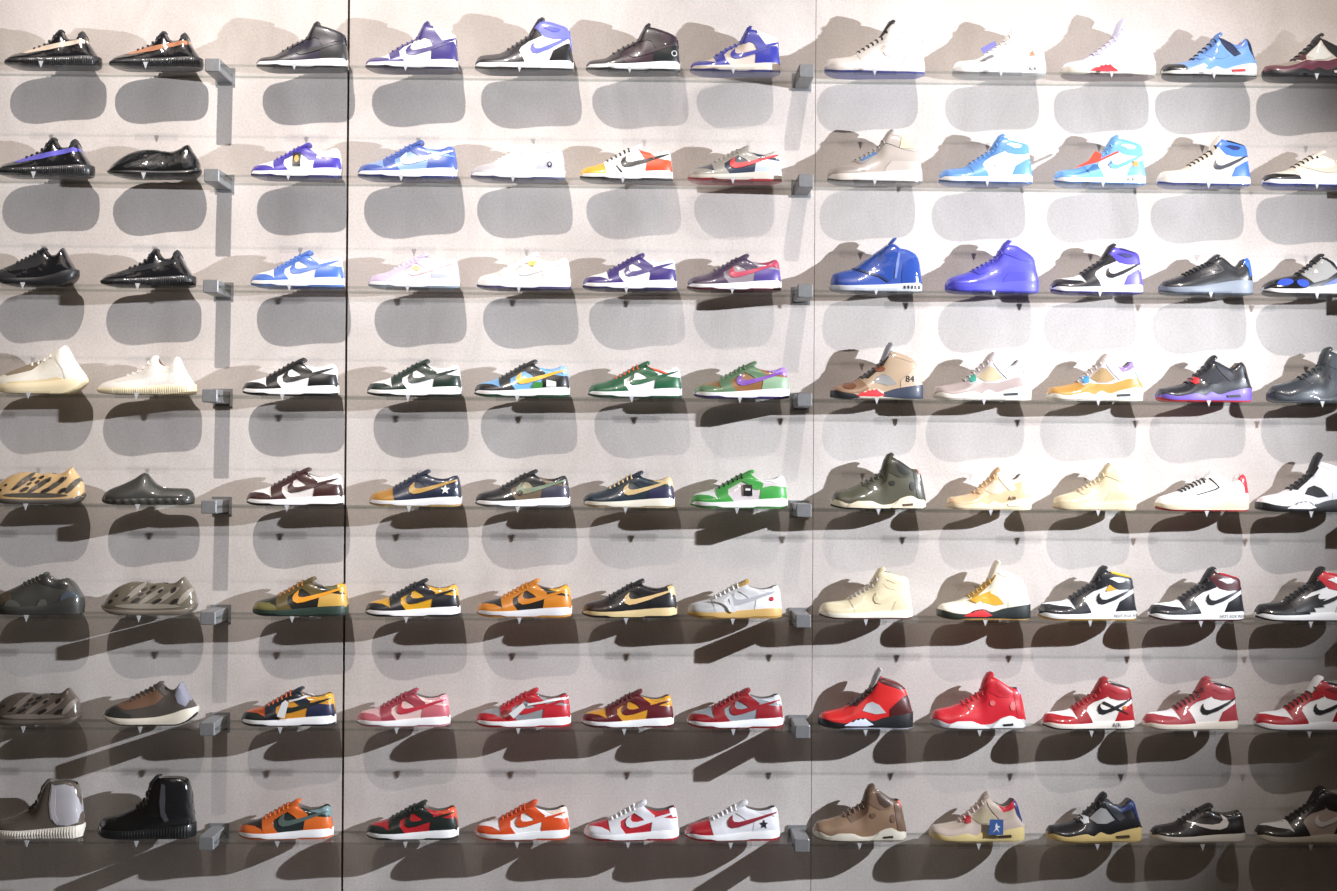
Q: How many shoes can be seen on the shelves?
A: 96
